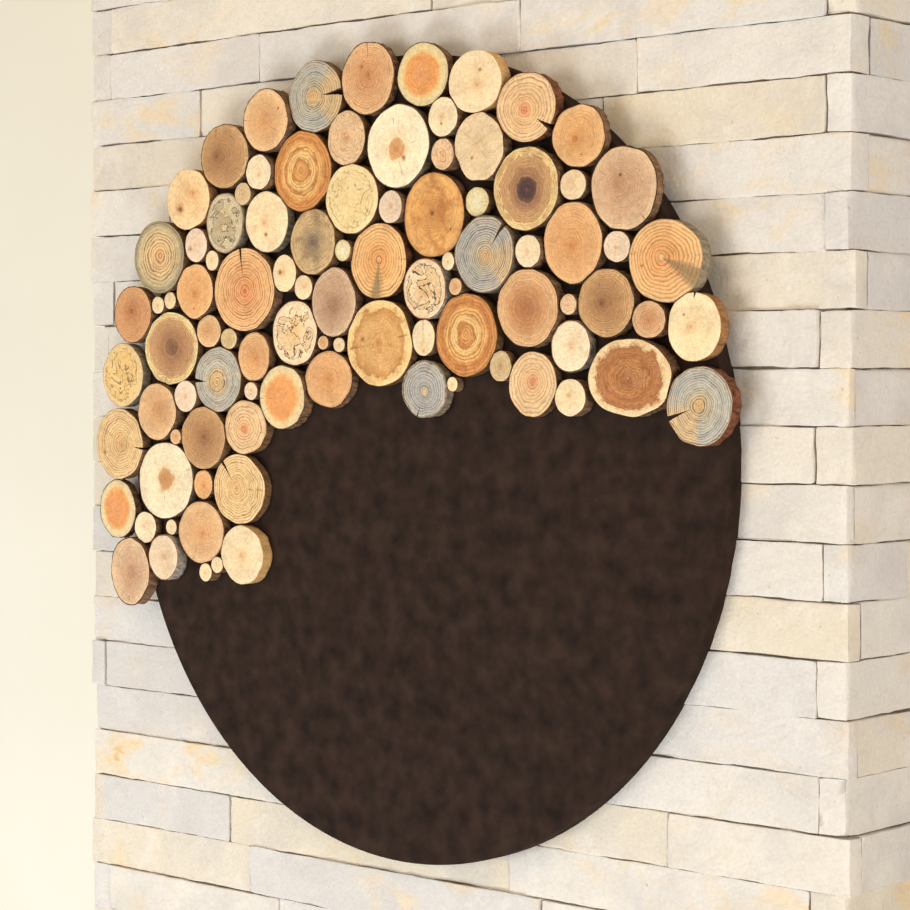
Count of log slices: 94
